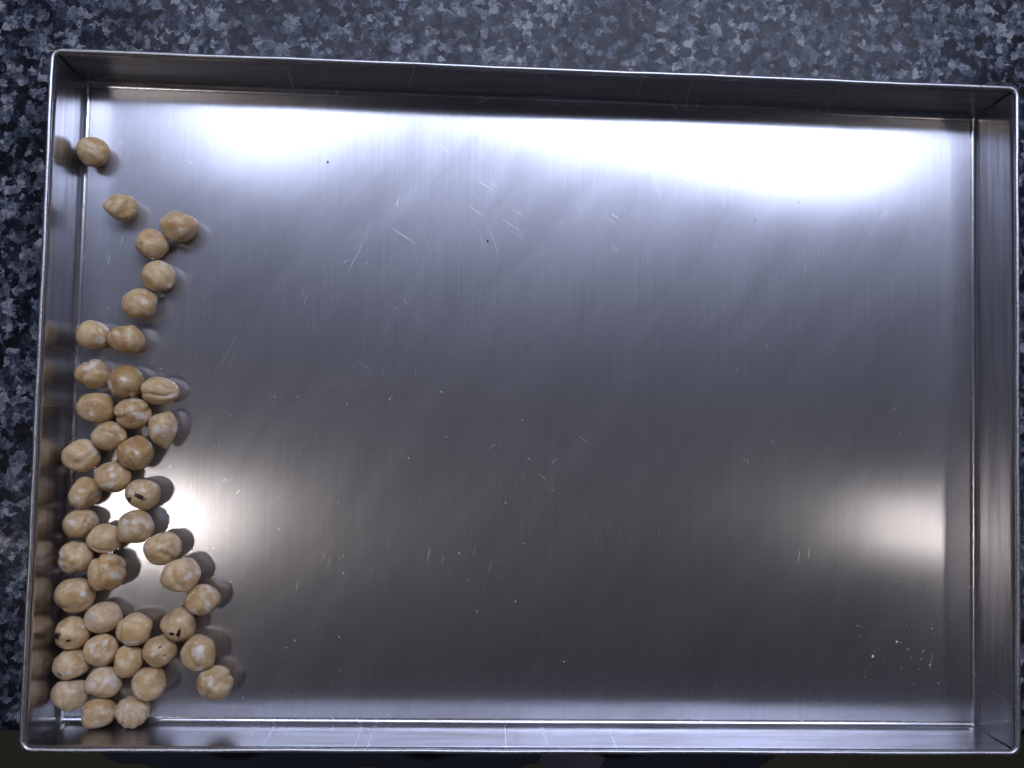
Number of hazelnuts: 44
